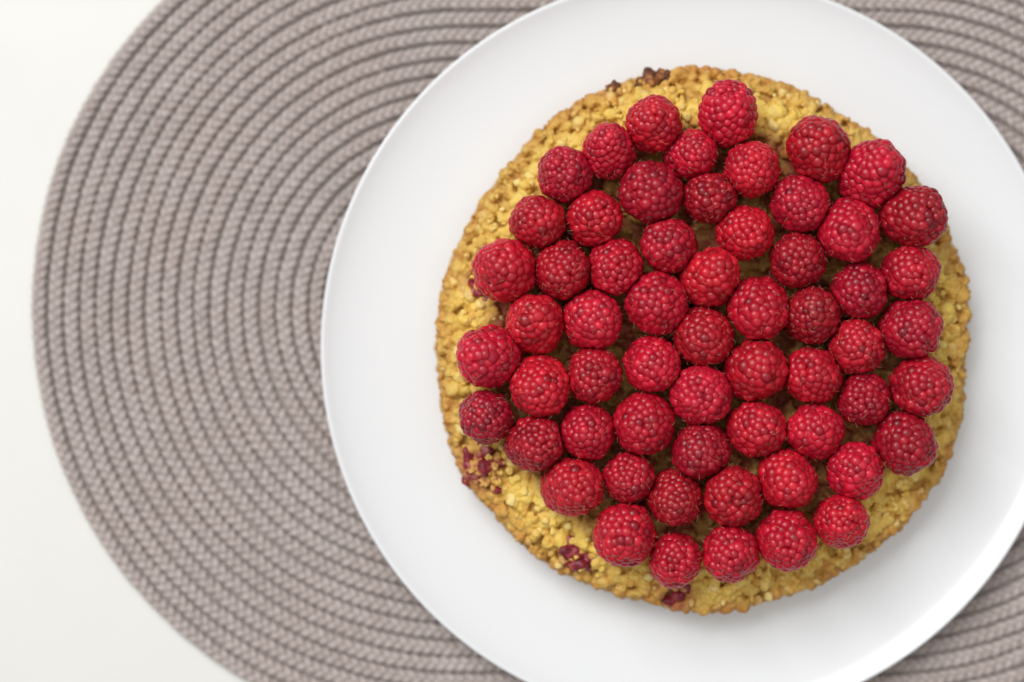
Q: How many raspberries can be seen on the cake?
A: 60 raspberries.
